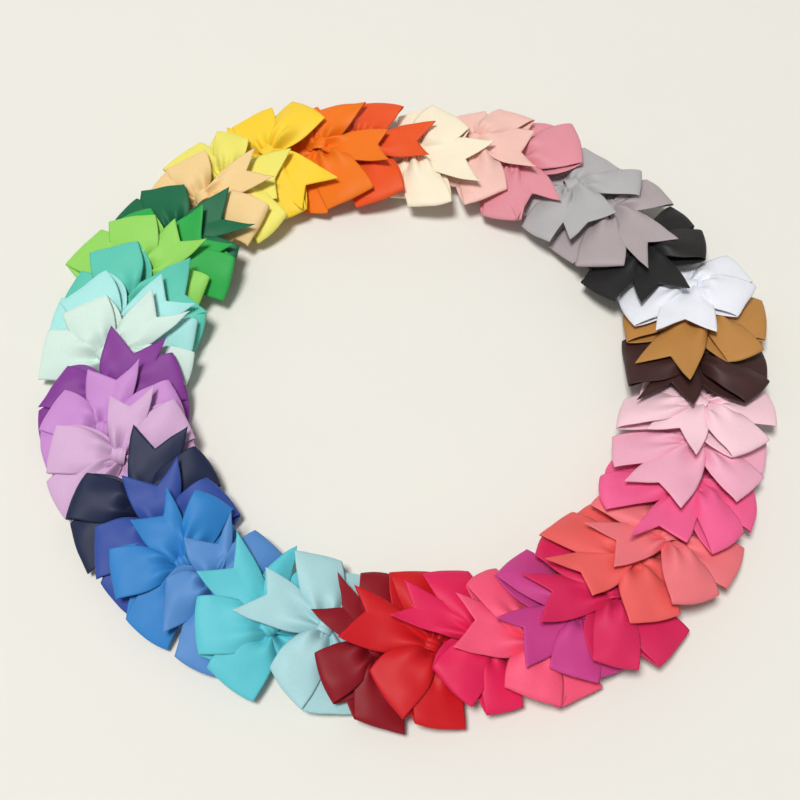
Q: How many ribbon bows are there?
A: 40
